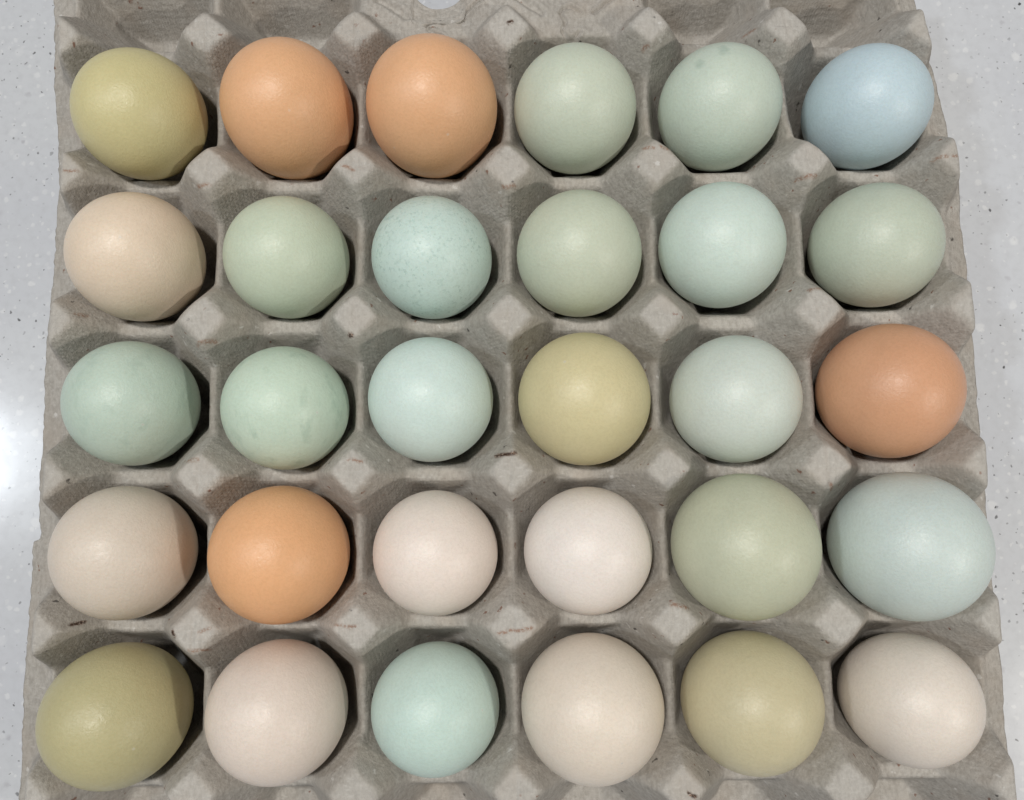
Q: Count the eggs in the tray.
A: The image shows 30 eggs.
